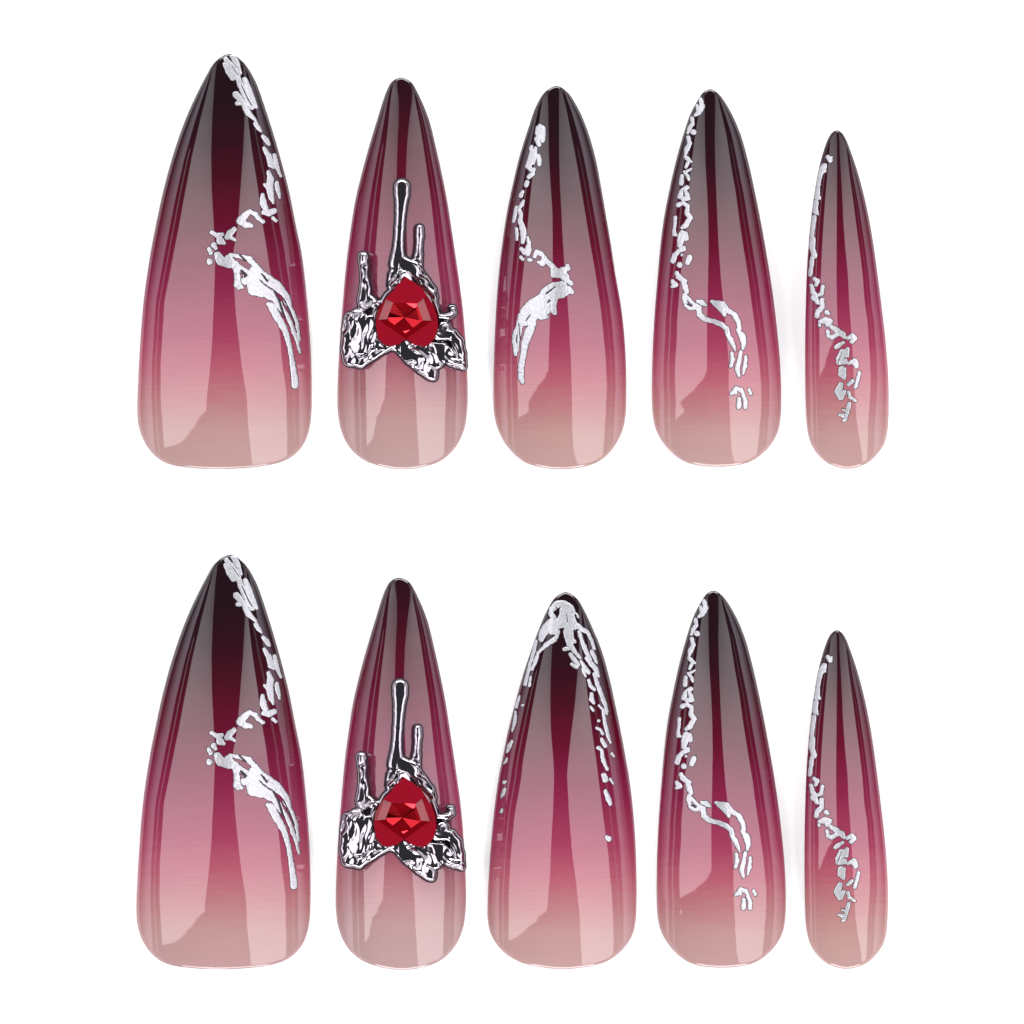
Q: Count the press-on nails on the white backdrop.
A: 10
